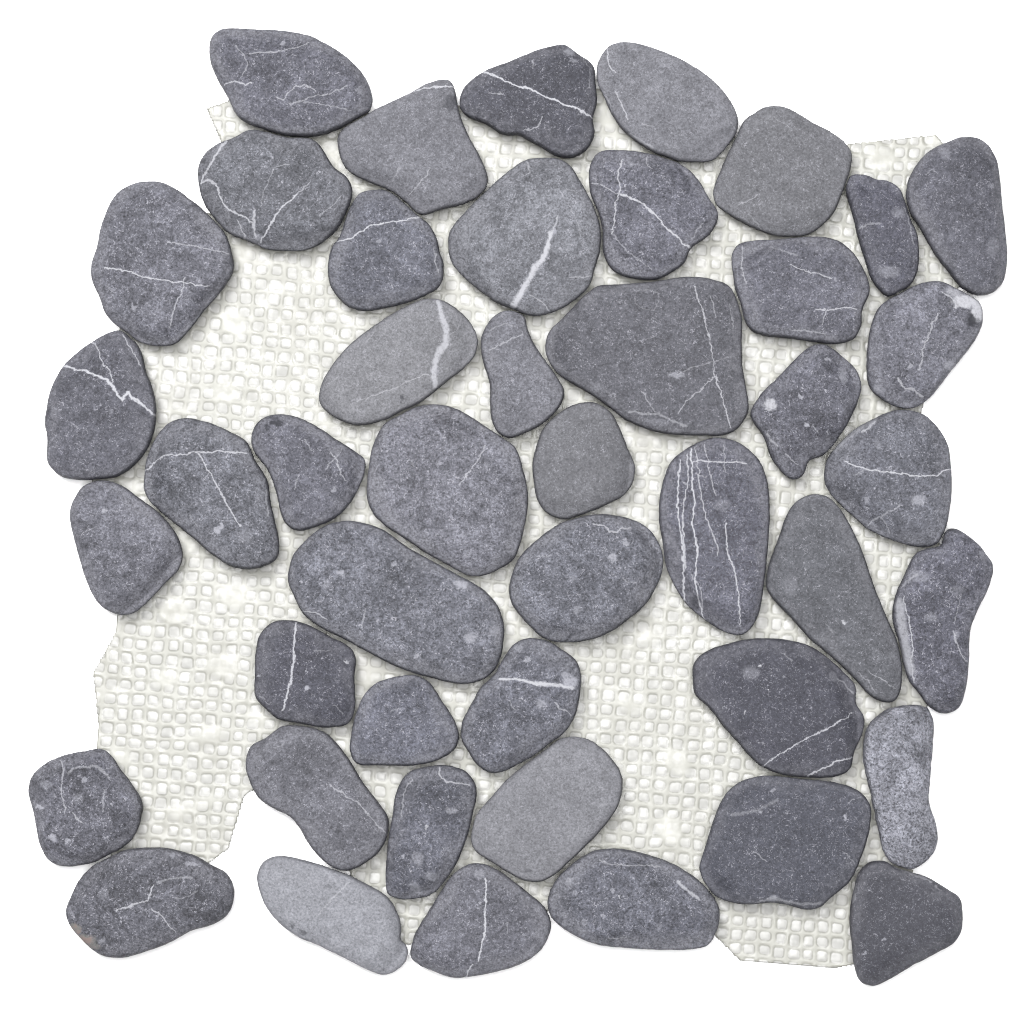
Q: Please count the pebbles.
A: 45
